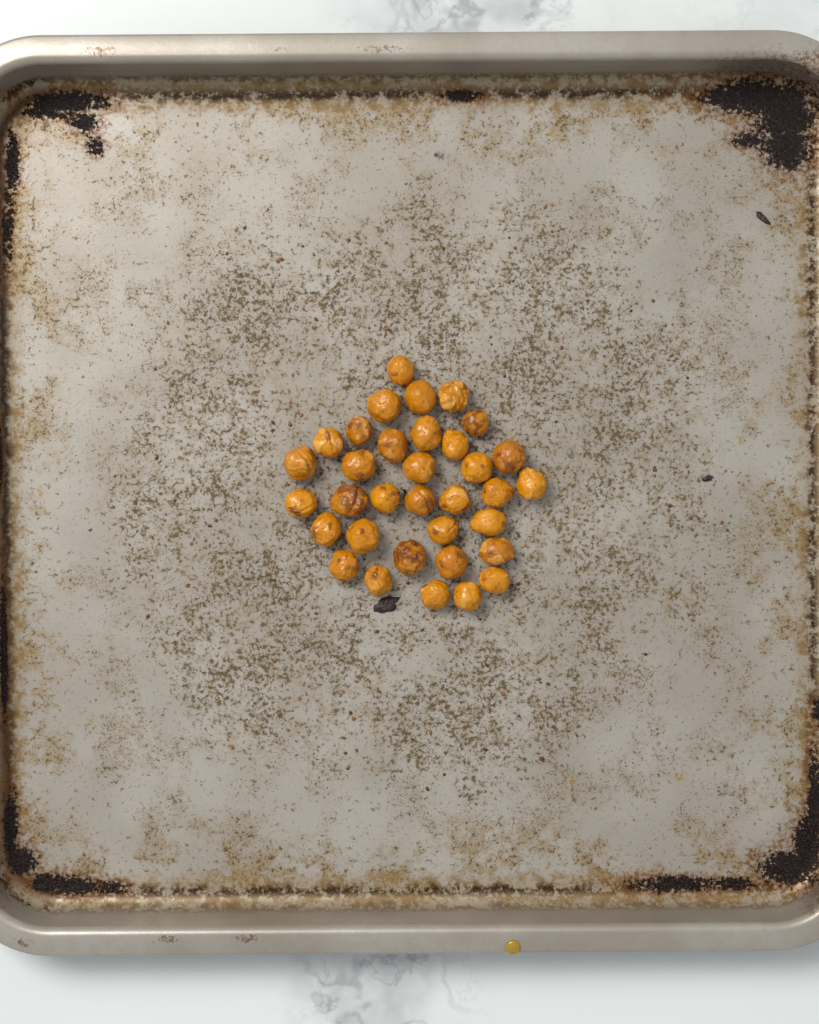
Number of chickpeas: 34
